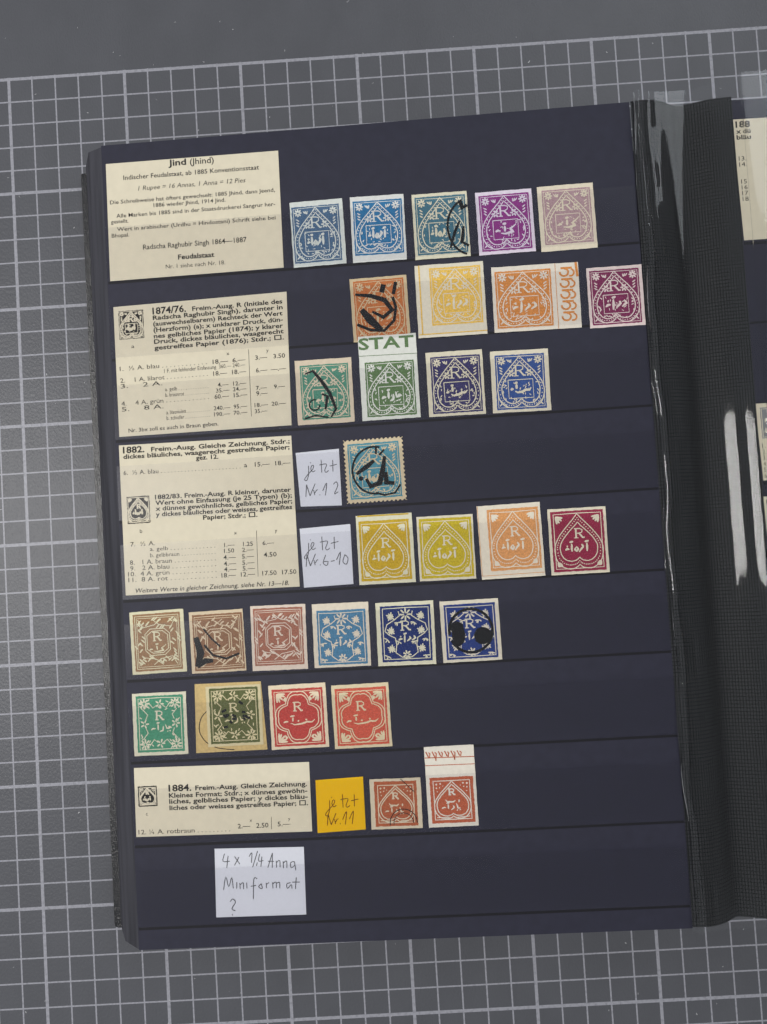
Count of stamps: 30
